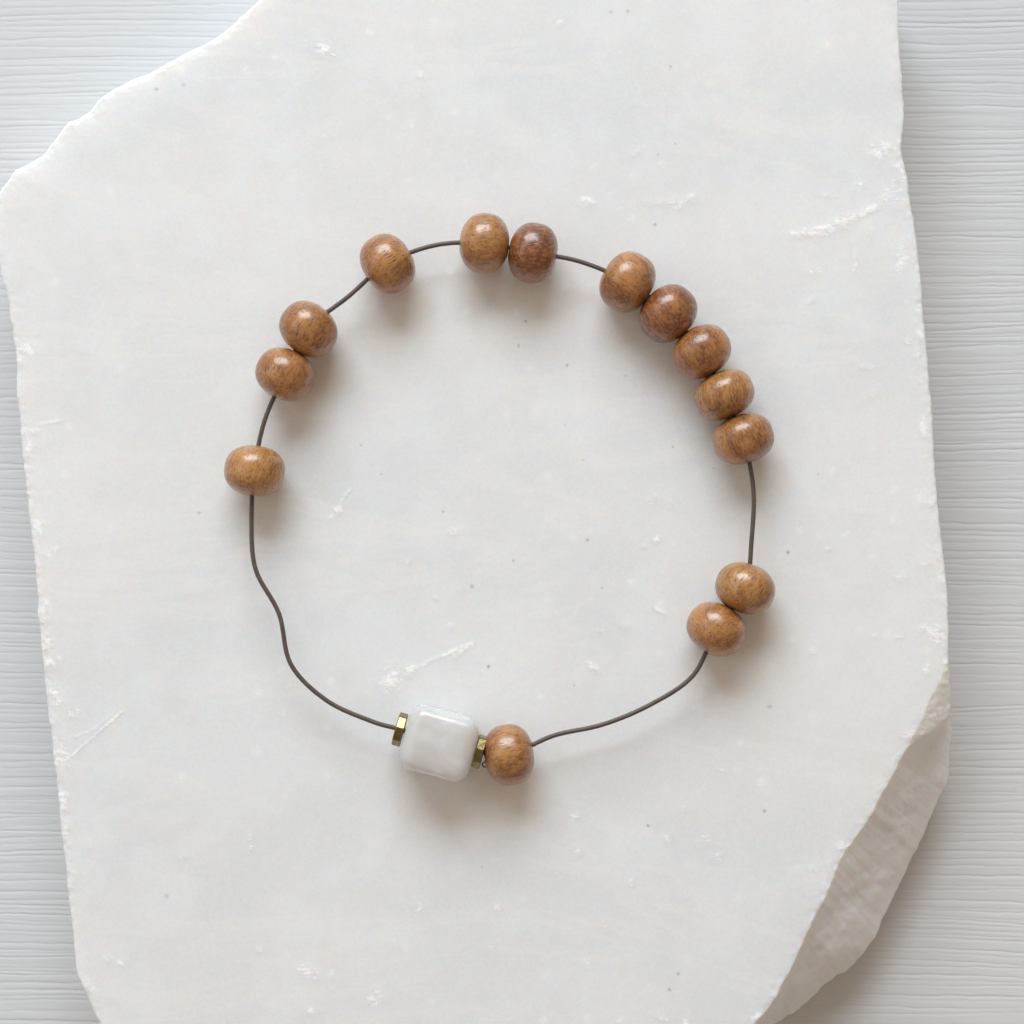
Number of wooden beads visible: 14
